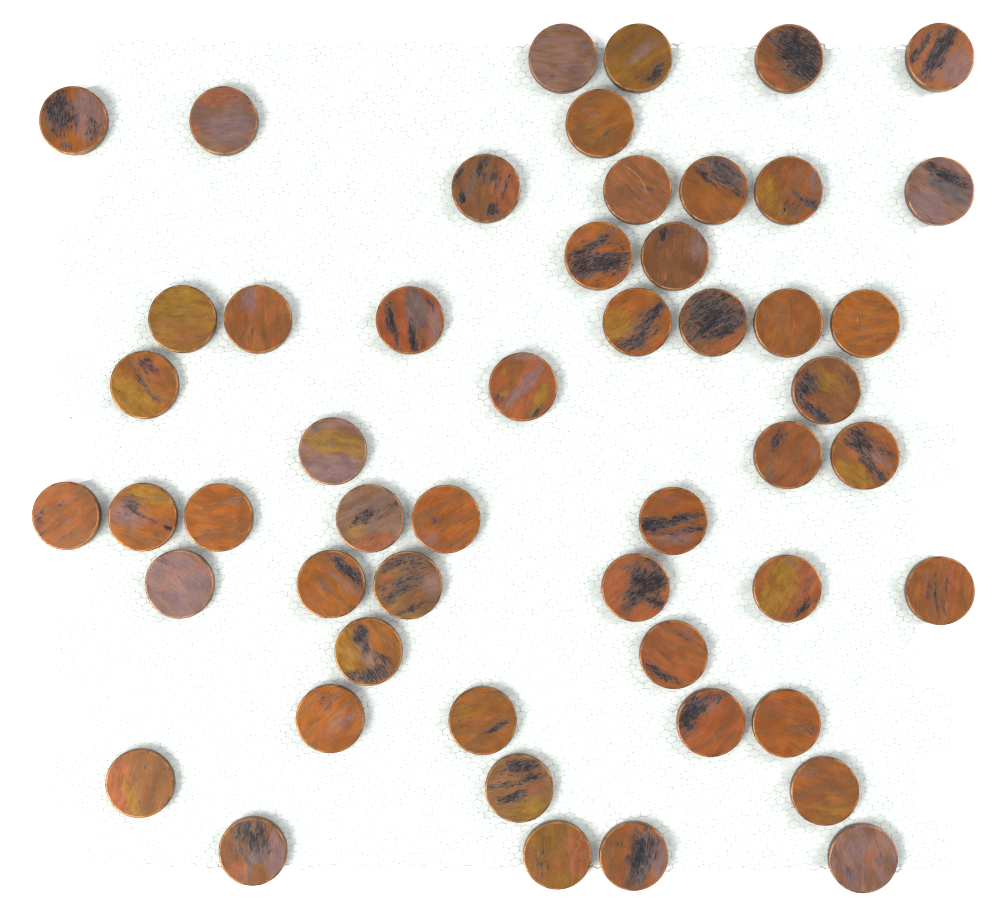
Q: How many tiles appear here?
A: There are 52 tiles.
